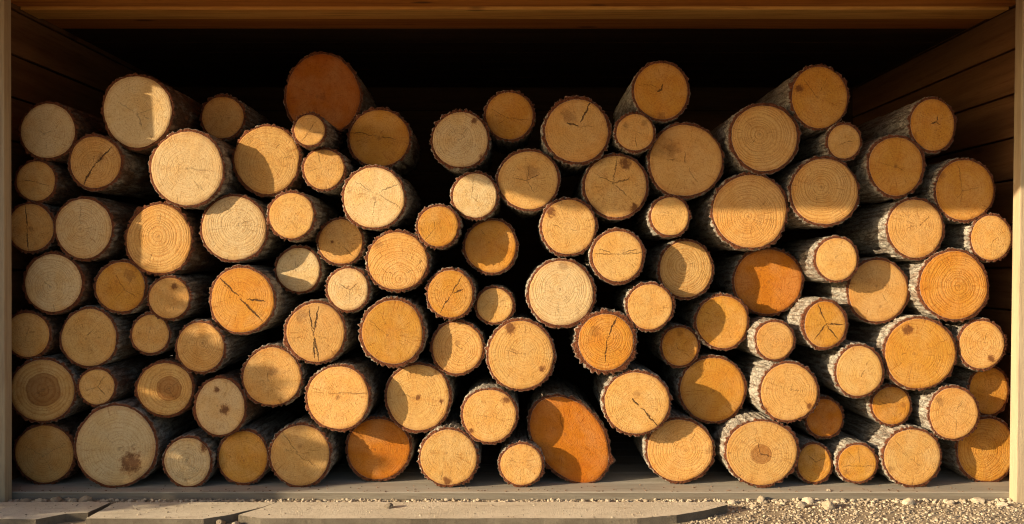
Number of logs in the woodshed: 104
